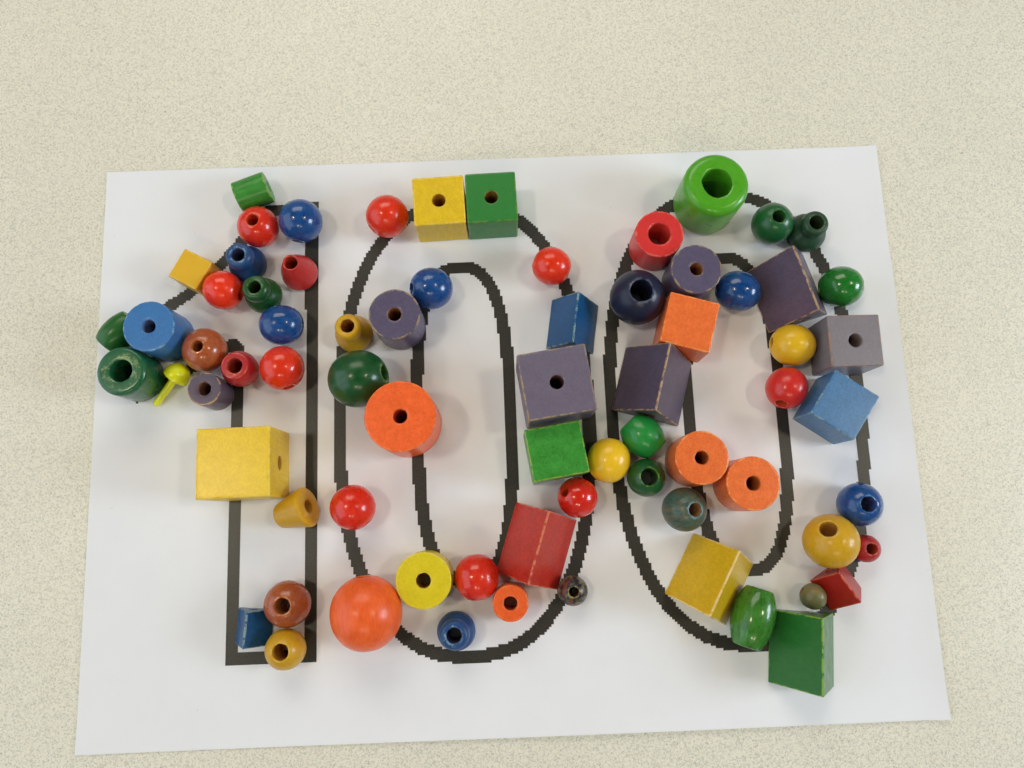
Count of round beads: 34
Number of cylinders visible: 13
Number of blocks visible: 17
